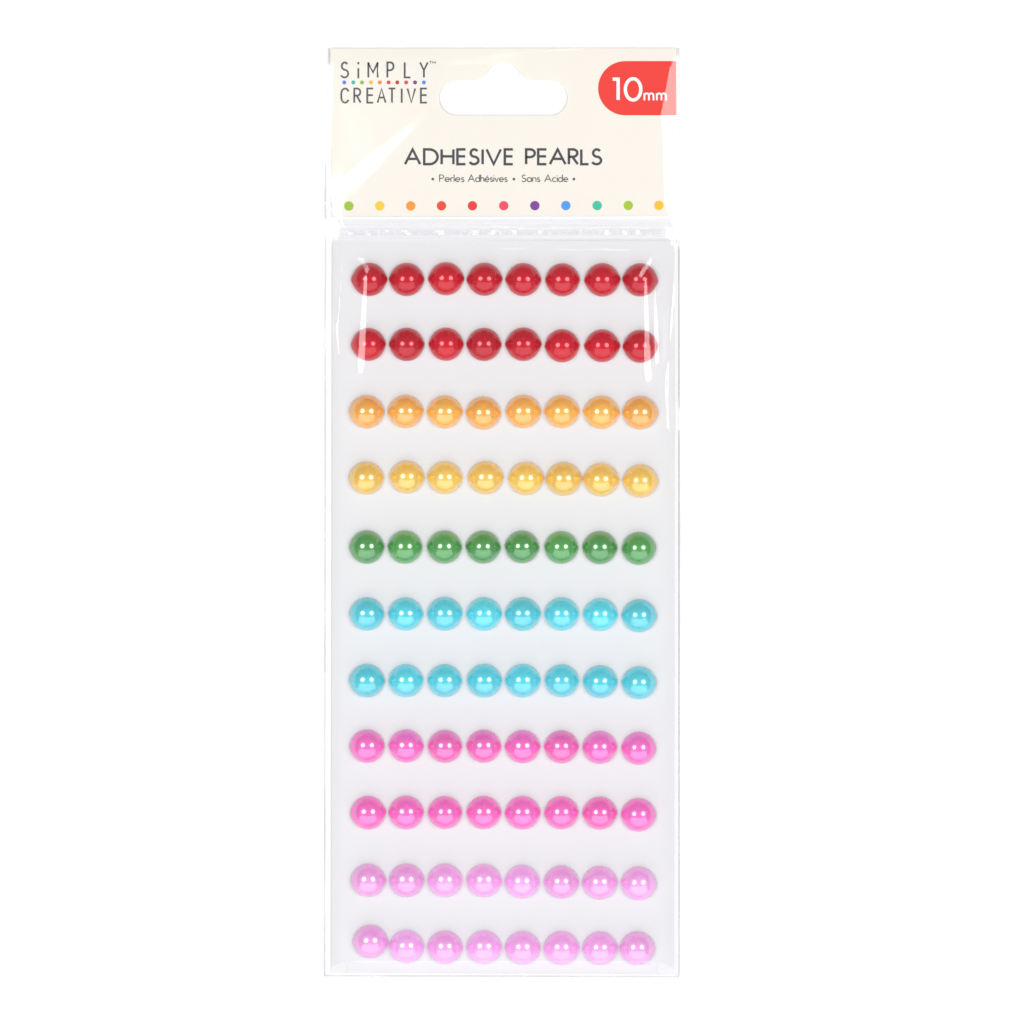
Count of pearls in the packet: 88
